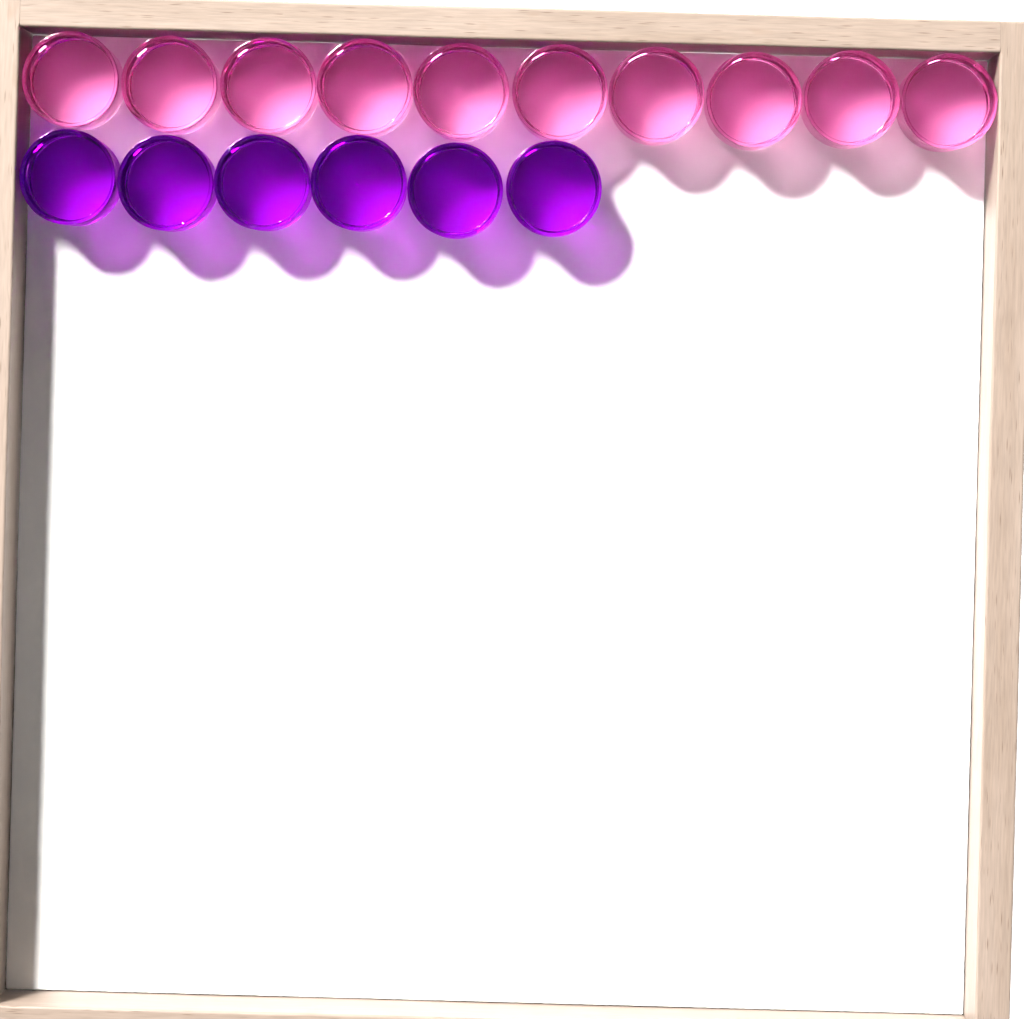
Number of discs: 16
